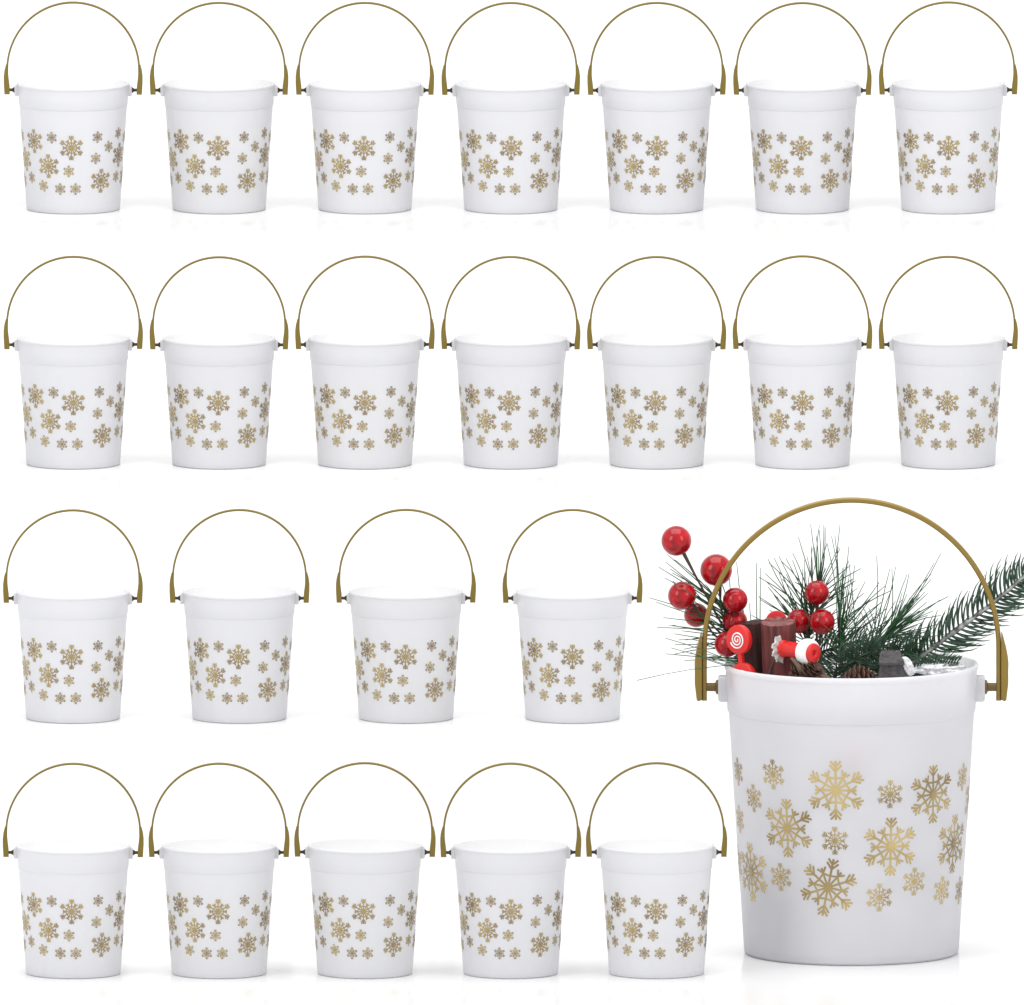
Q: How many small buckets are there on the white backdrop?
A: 23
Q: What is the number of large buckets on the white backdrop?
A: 1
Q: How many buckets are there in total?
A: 24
